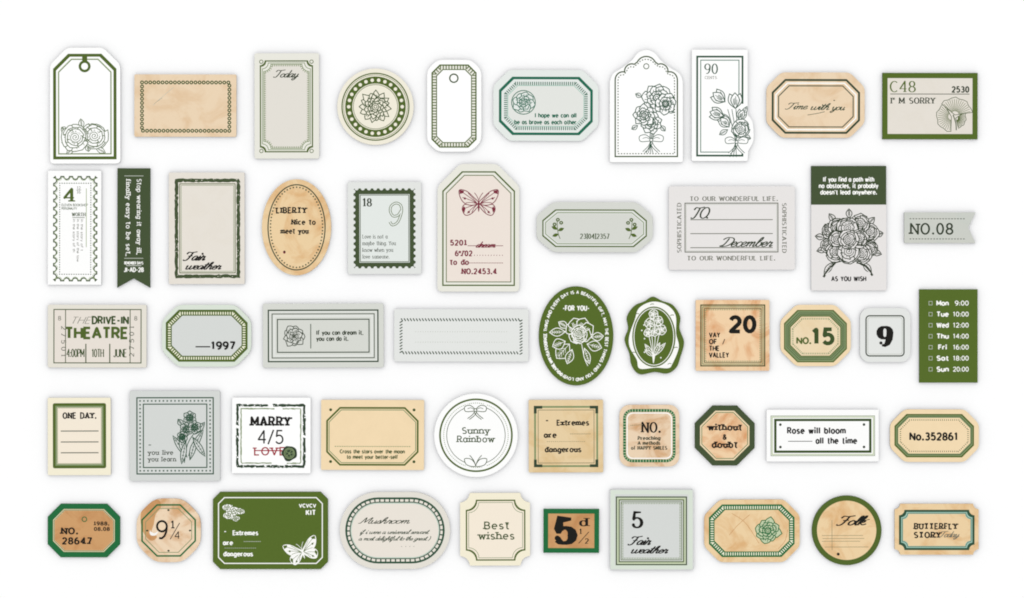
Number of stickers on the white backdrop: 50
